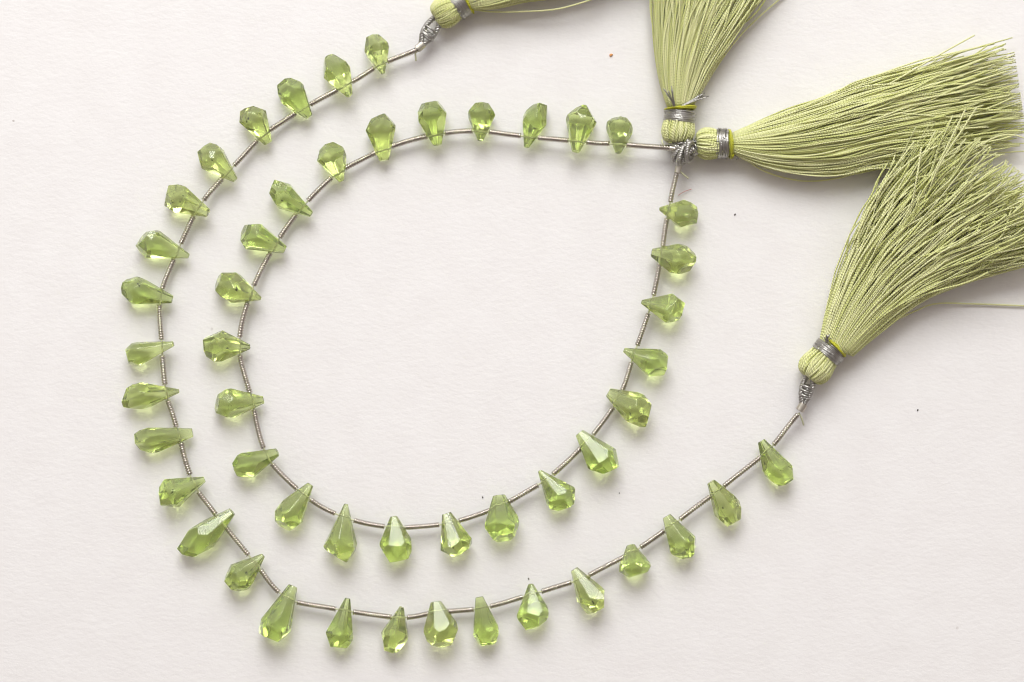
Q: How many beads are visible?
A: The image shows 50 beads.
